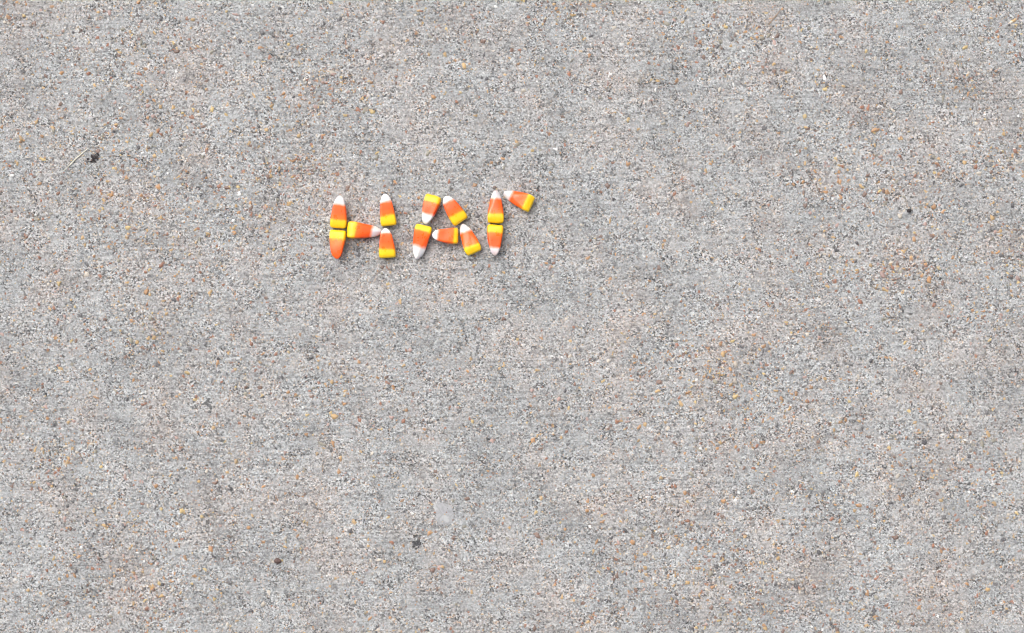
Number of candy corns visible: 13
